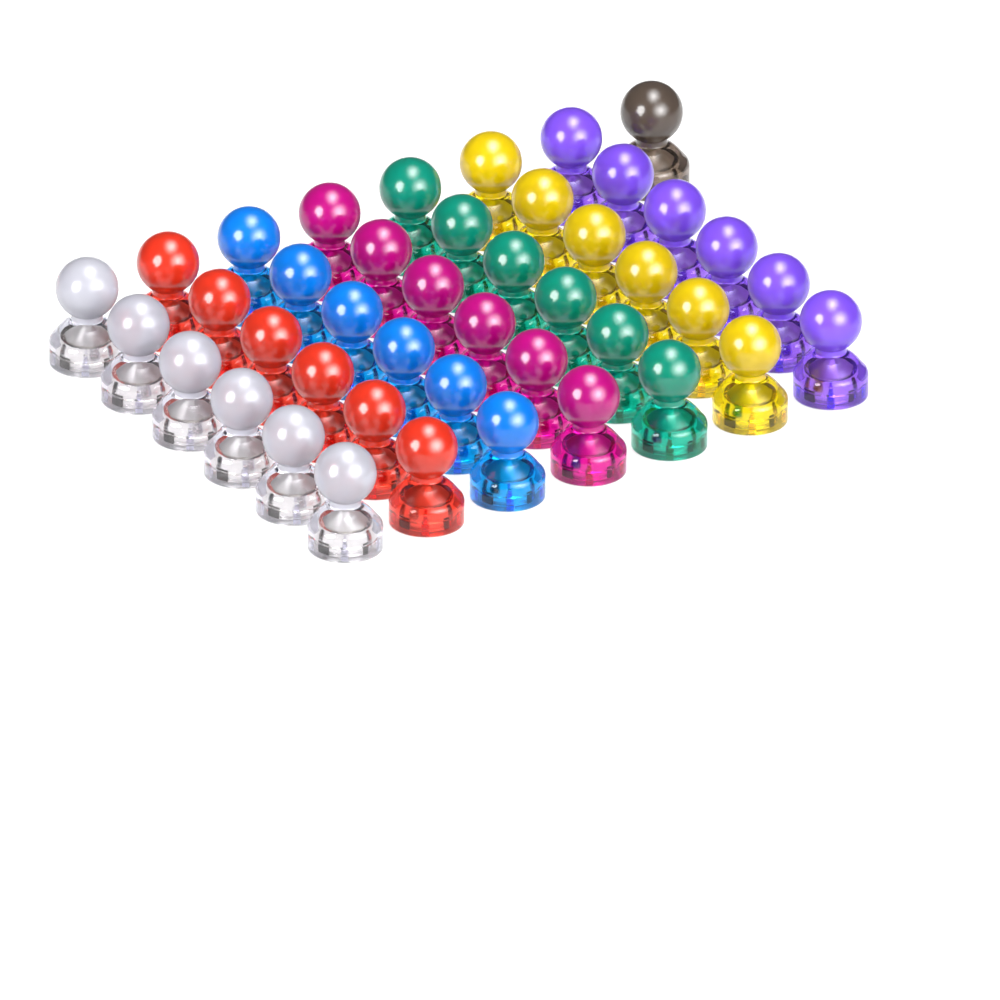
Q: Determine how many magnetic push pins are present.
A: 43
